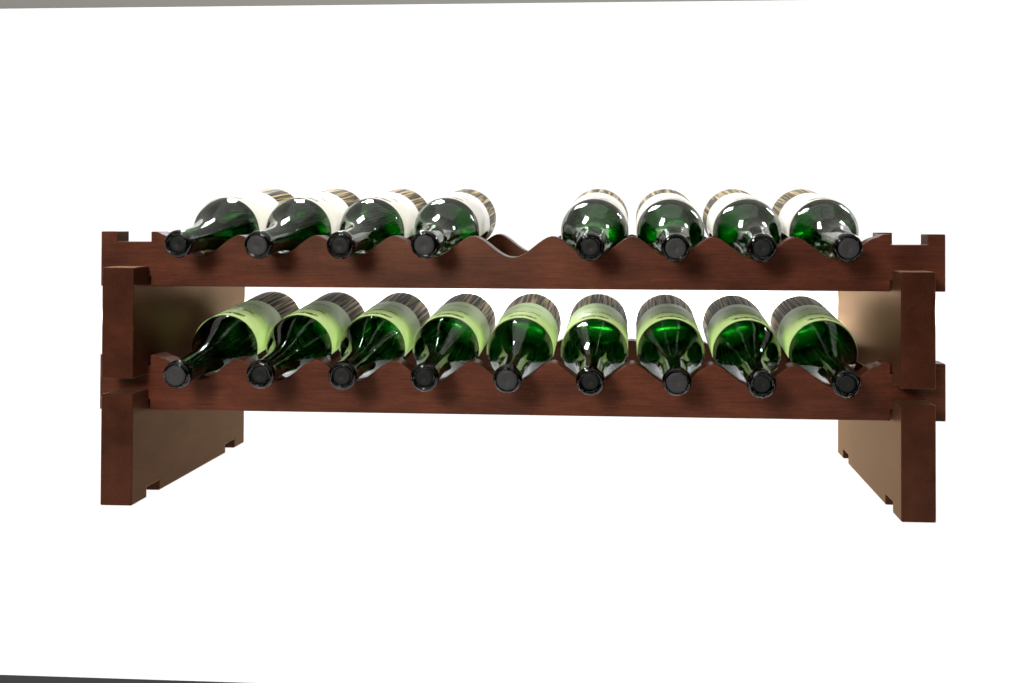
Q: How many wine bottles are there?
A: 17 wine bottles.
